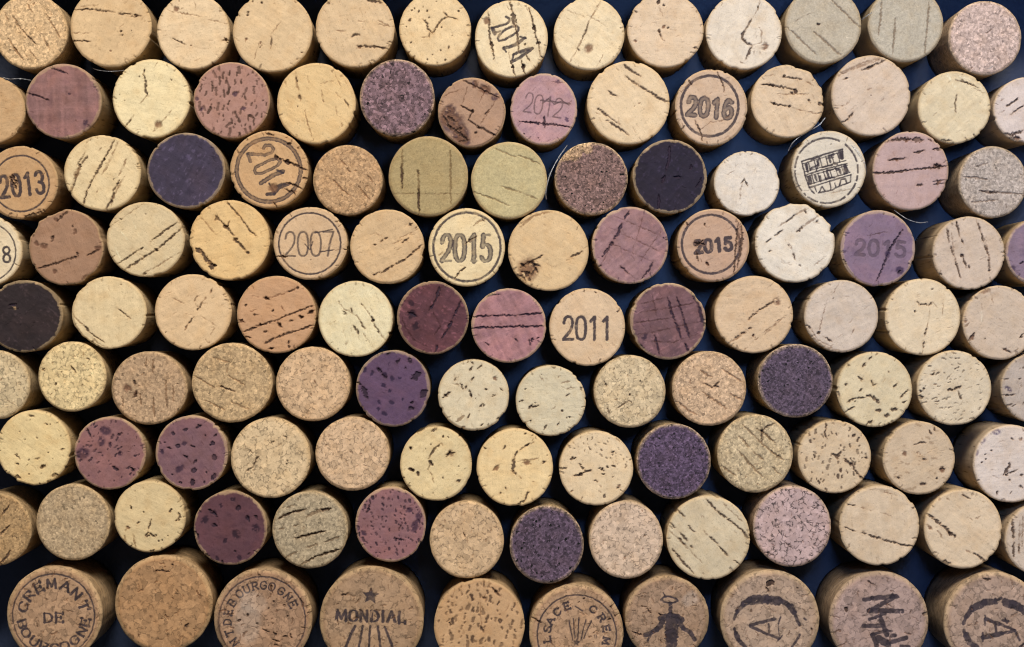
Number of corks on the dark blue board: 118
